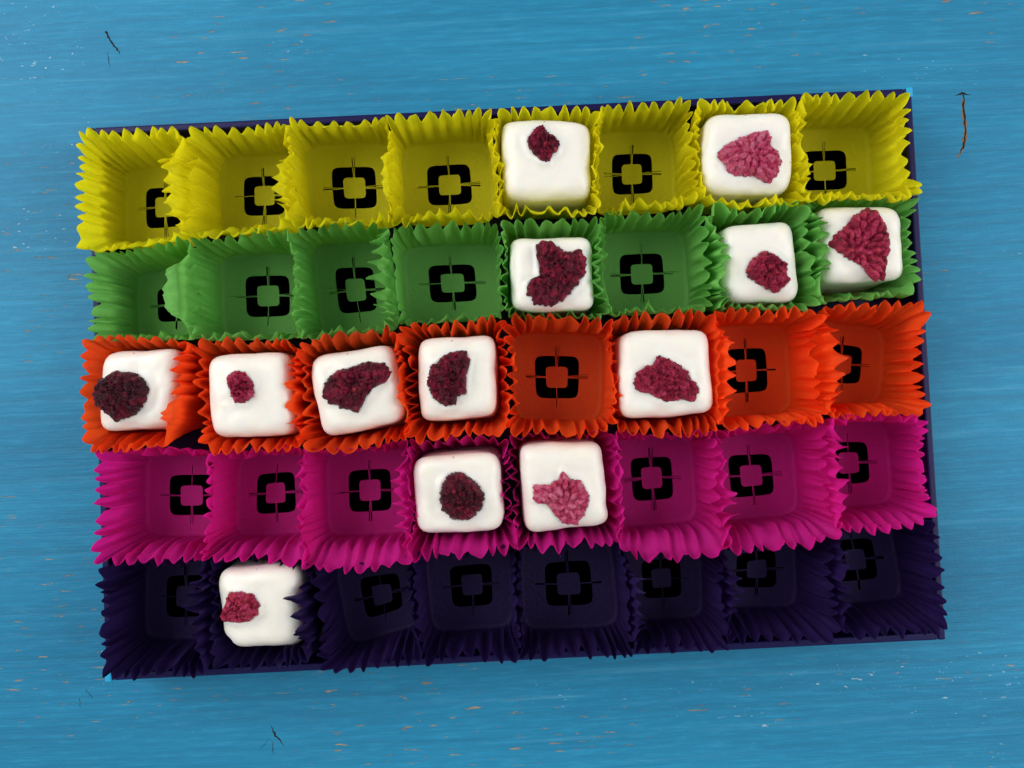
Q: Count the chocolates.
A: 13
